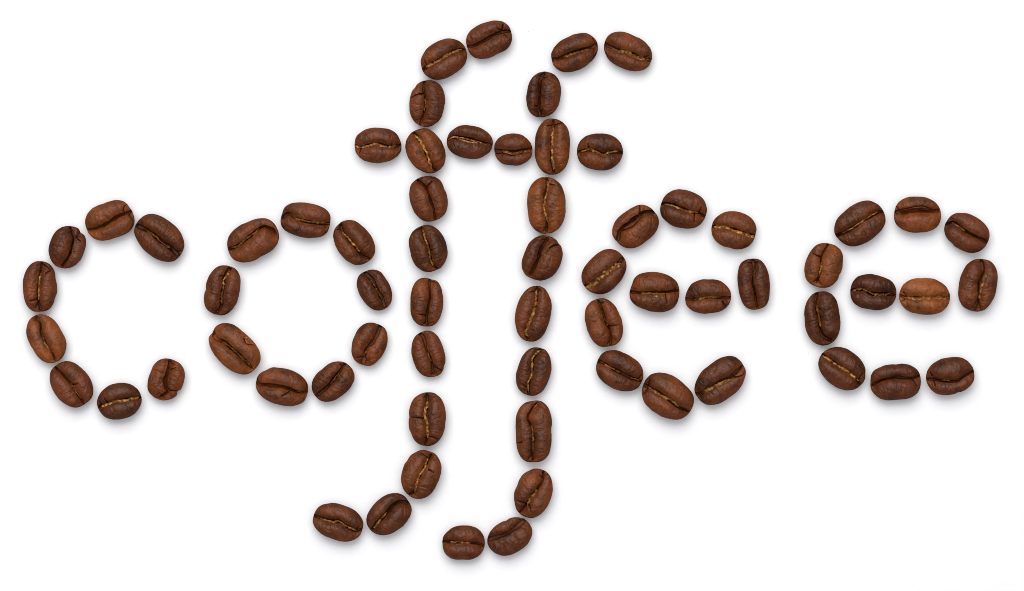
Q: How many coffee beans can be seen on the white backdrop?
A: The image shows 67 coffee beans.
